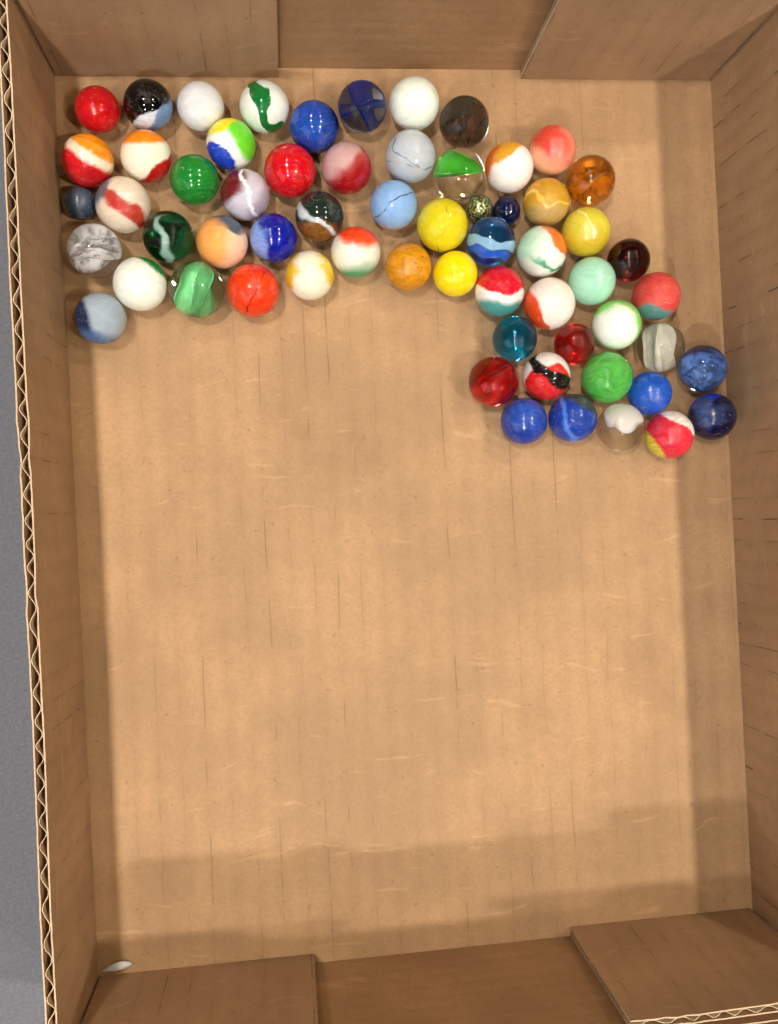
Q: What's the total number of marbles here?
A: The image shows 62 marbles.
